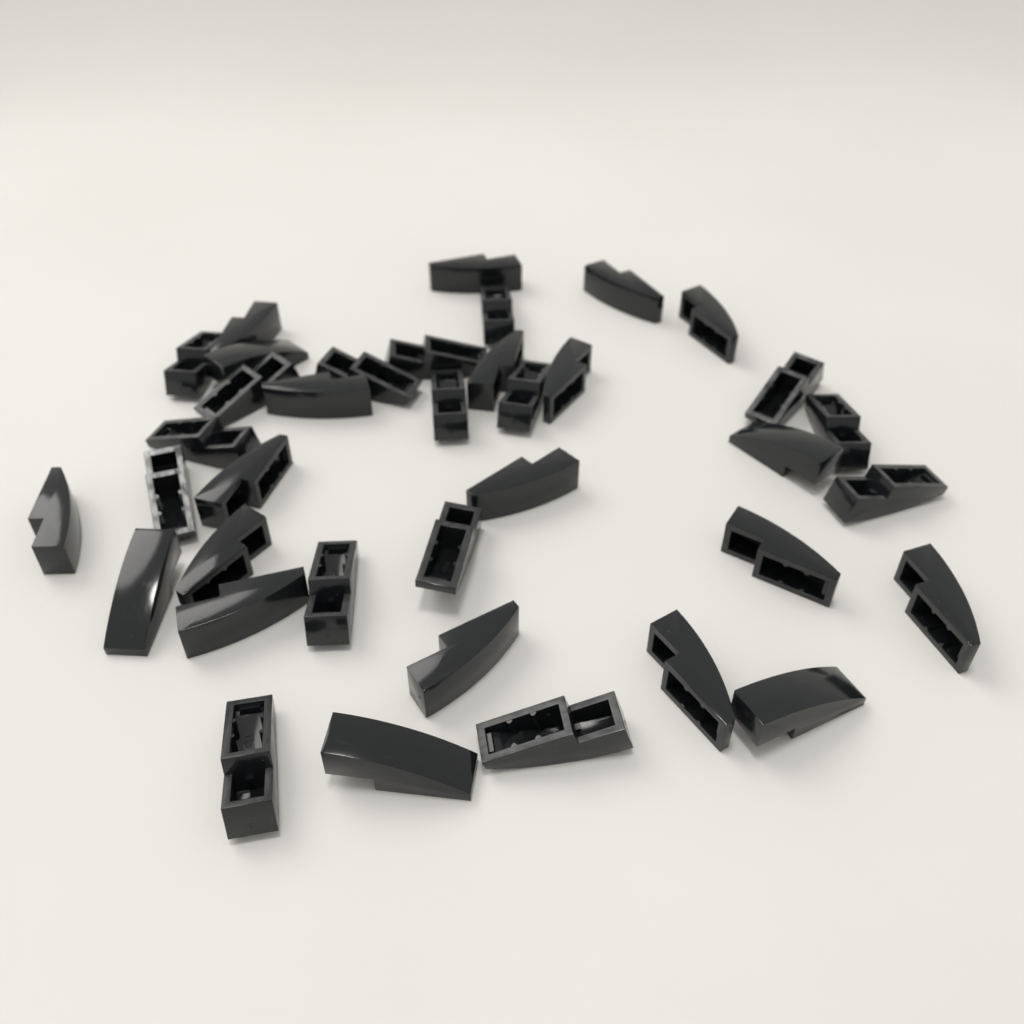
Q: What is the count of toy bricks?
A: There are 37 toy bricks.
